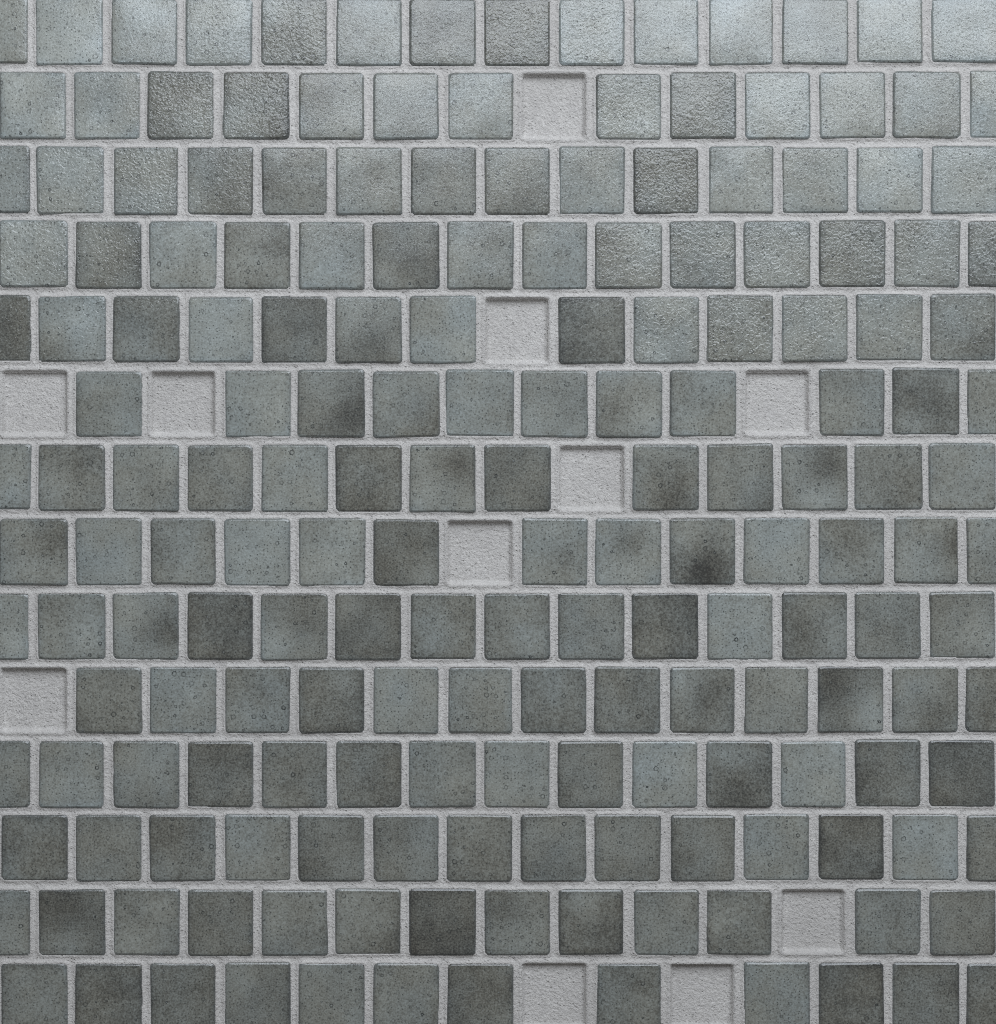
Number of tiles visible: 185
